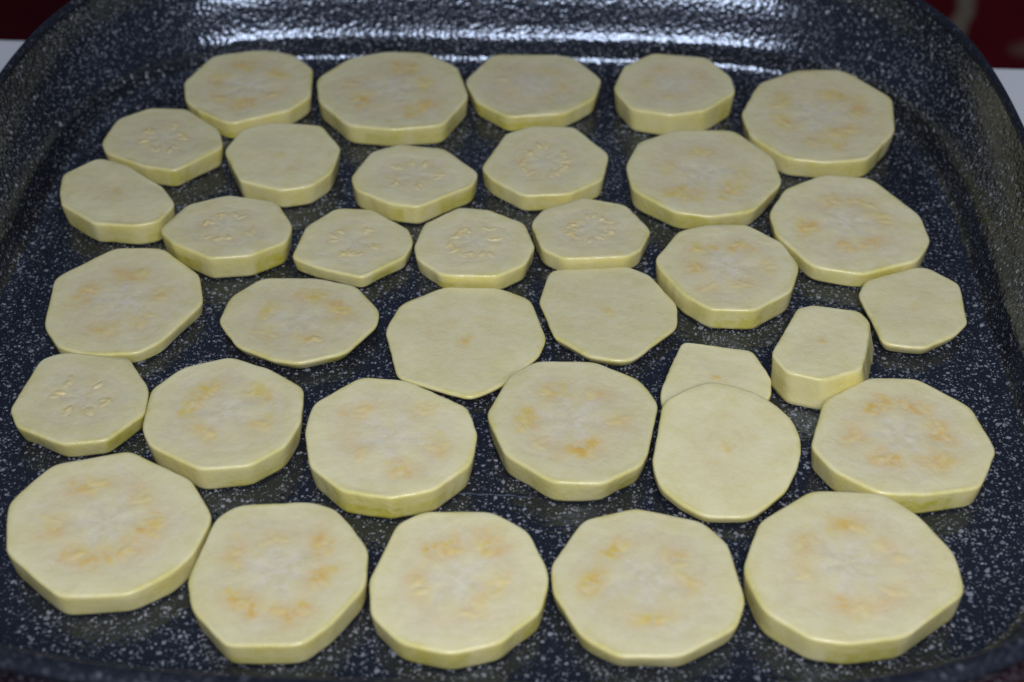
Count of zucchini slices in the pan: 35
